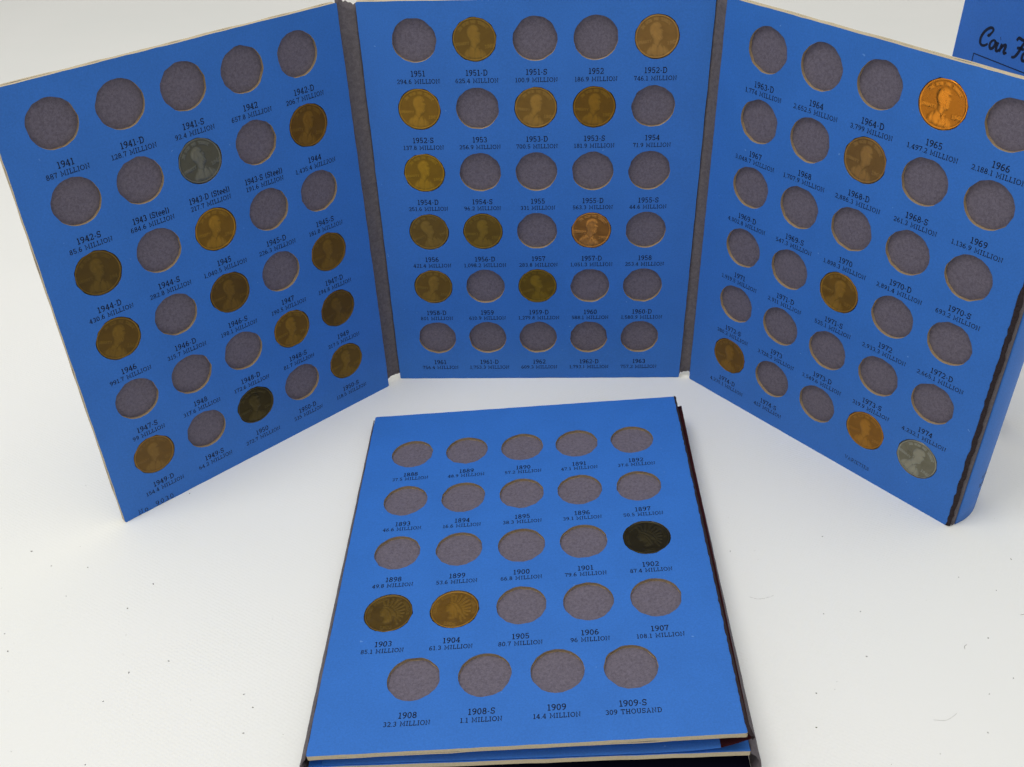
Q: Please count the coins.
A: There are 32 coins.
